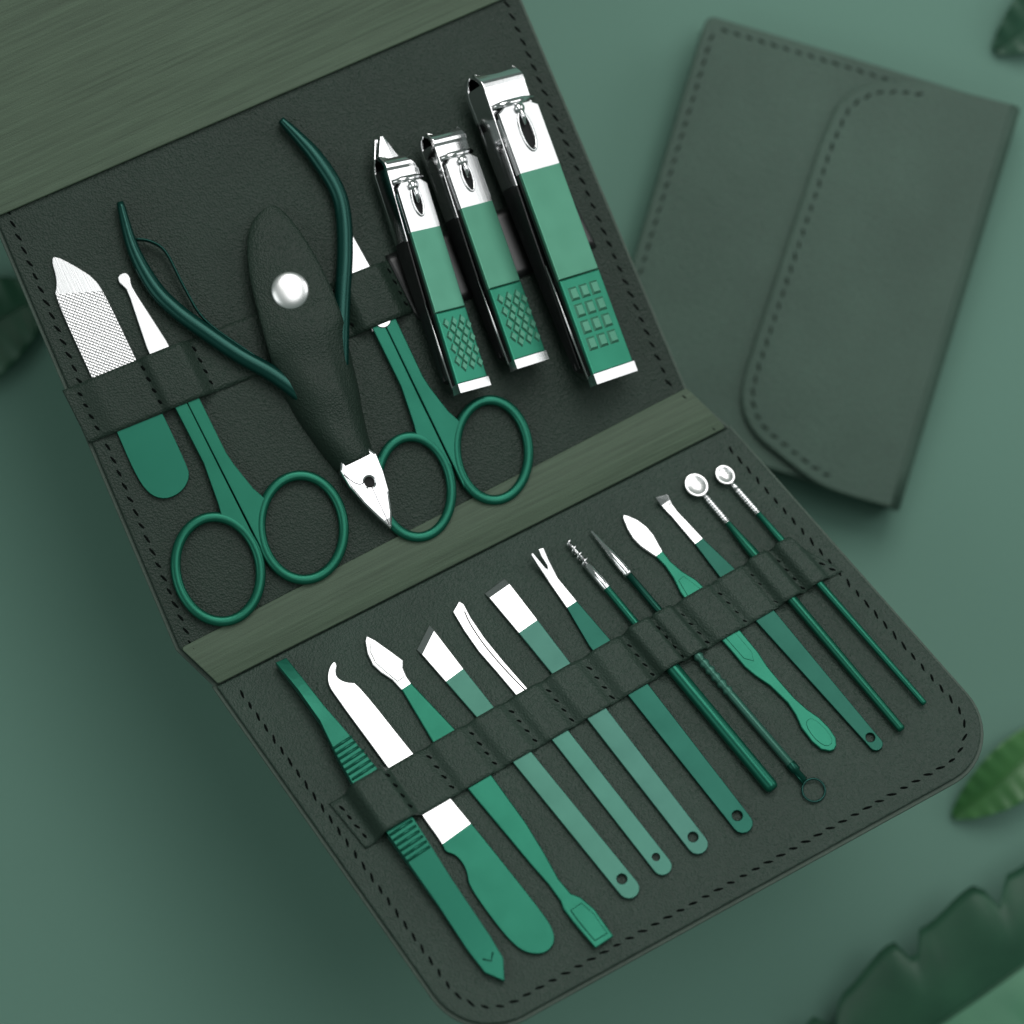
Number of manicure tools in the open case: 20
